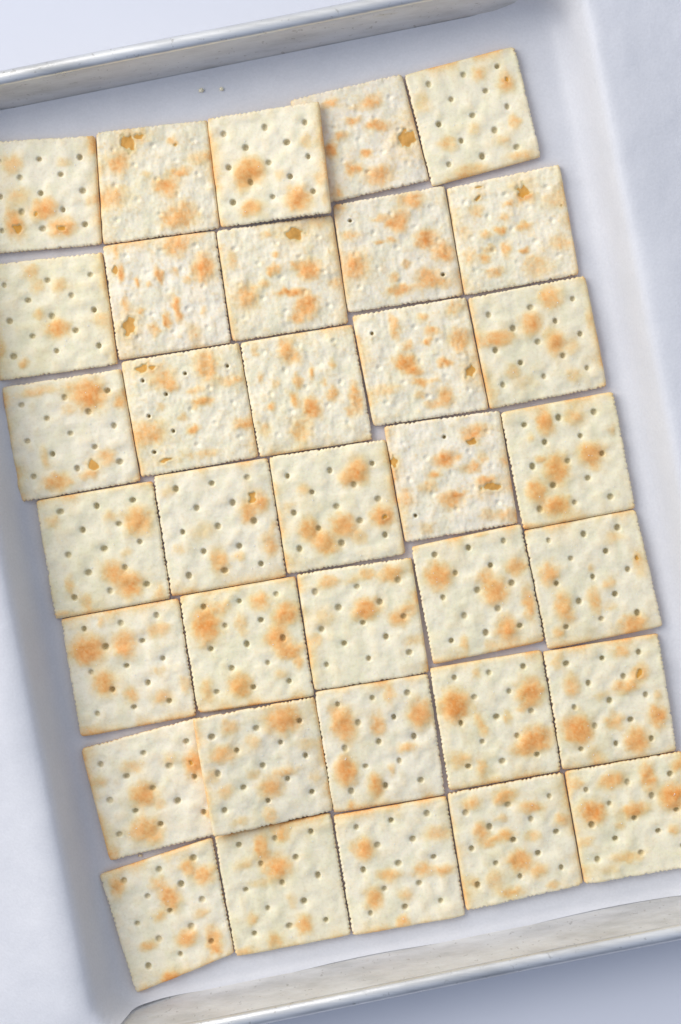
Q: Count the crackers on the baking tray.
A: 35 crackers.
